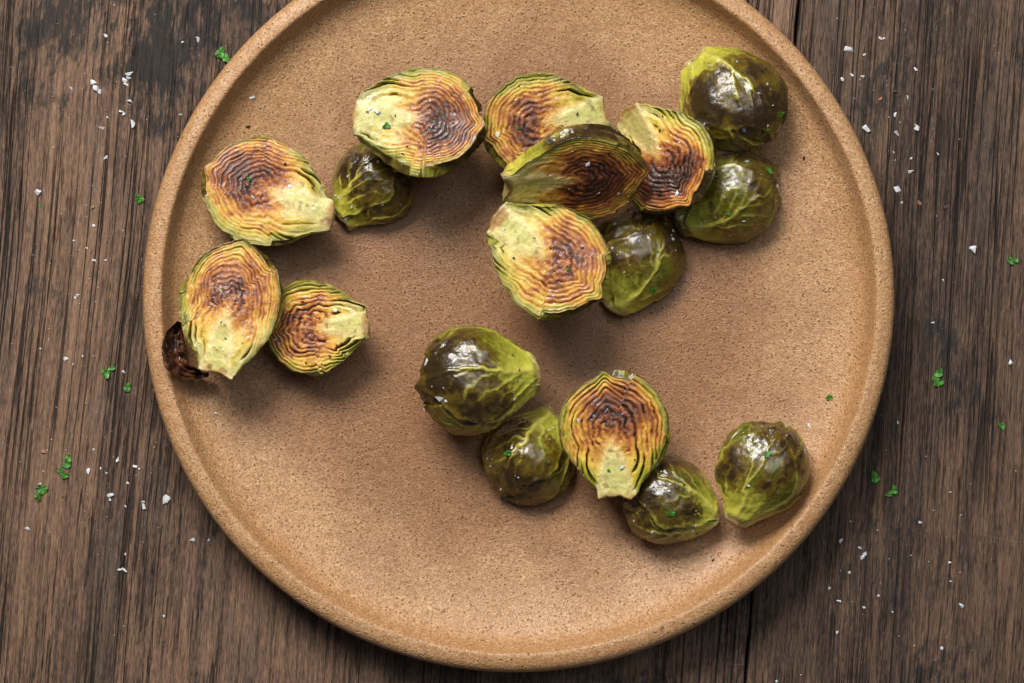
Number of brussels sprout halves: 17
